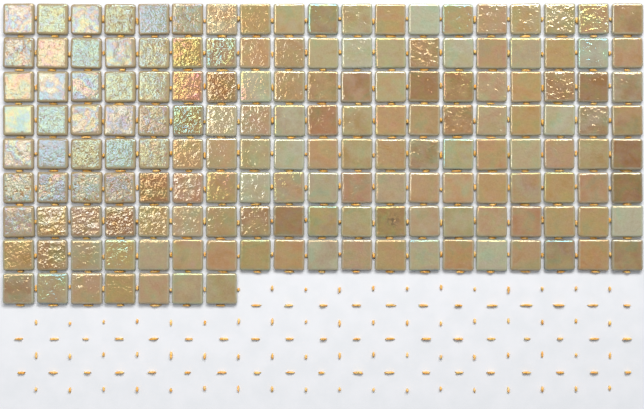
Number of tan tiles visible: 128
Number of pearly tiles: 31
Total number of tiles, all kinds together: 159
